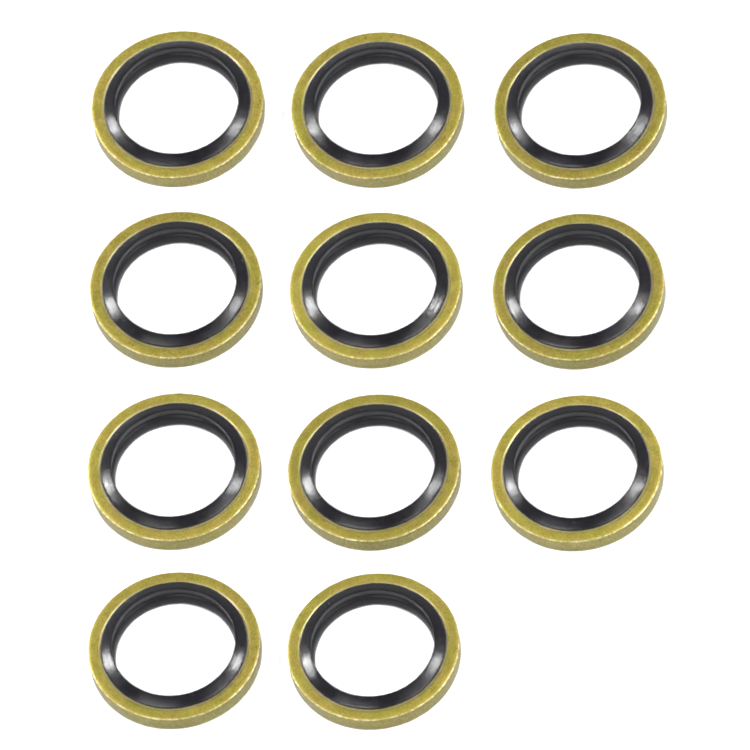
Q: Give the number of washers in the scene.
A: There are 11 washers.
